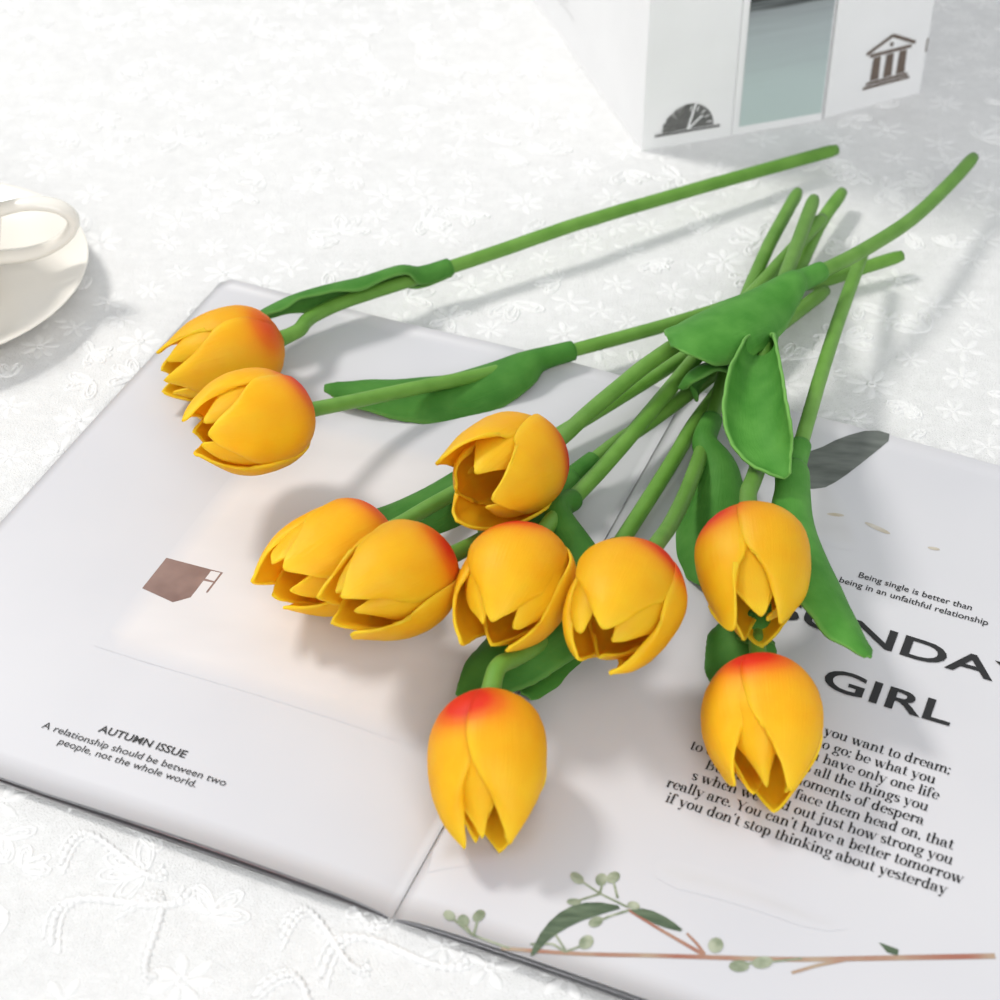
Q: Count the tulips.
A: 10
